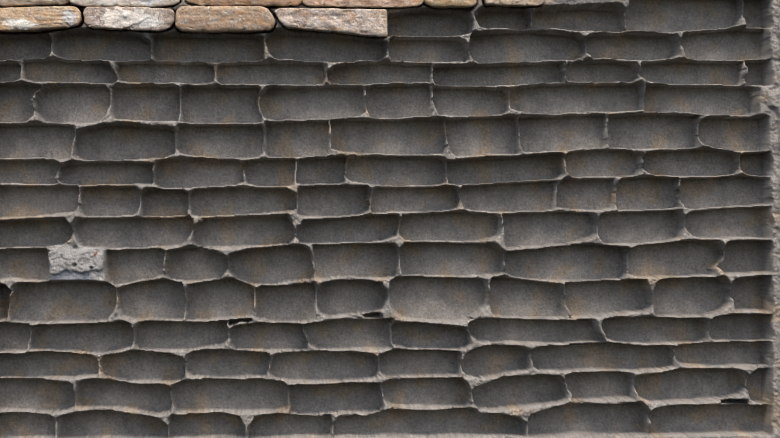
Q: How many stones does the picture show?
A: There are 10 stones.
